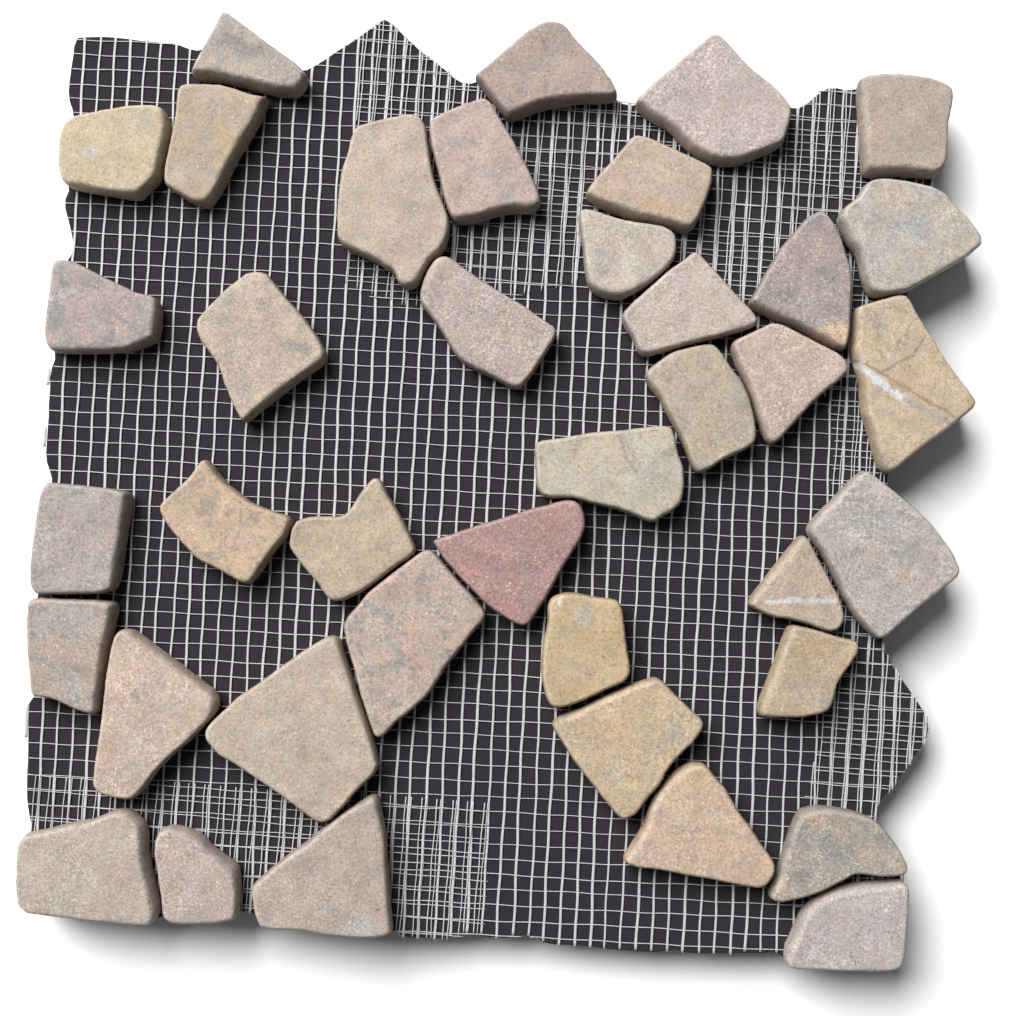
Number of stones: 39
